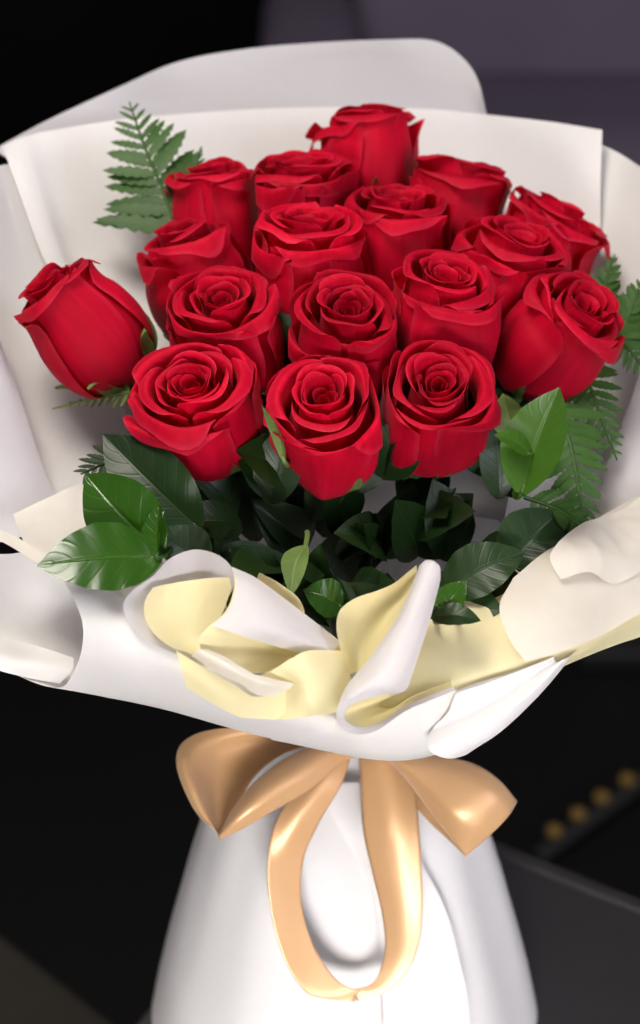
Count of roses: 17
